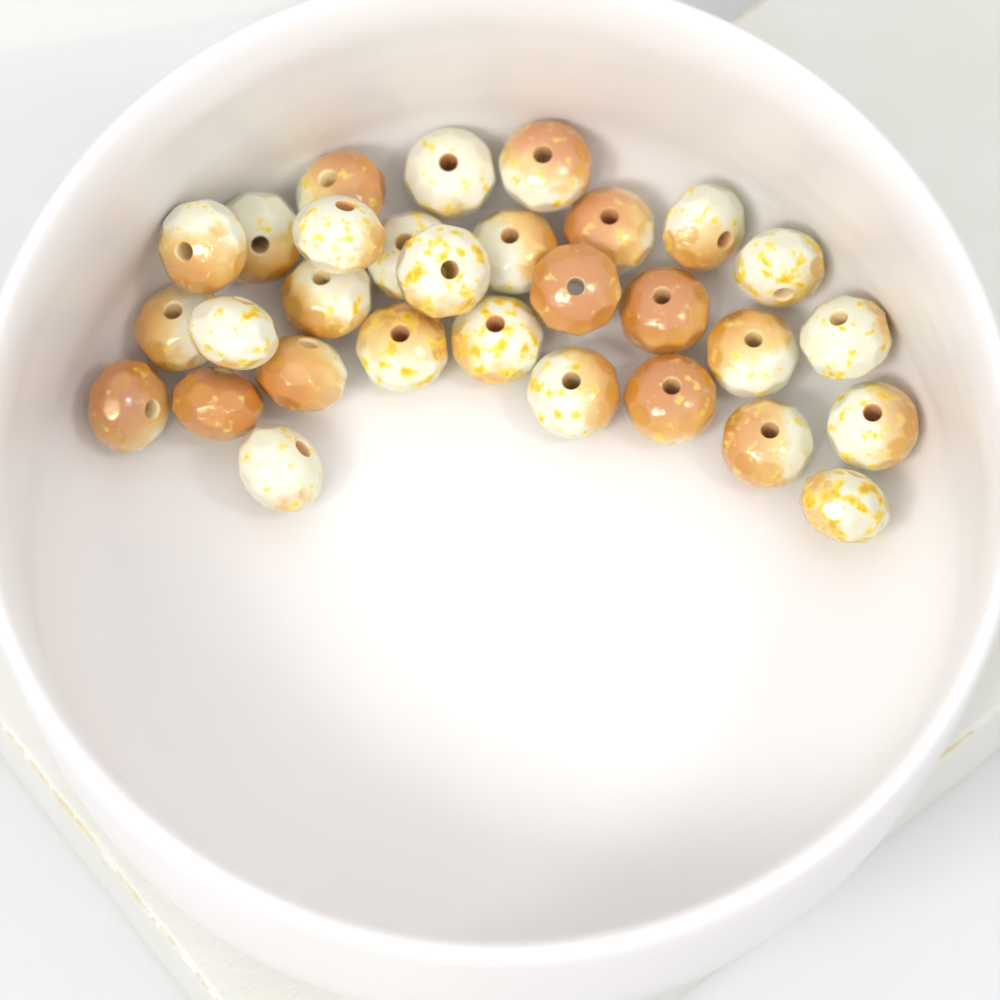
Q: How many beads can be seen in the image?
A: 30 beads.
